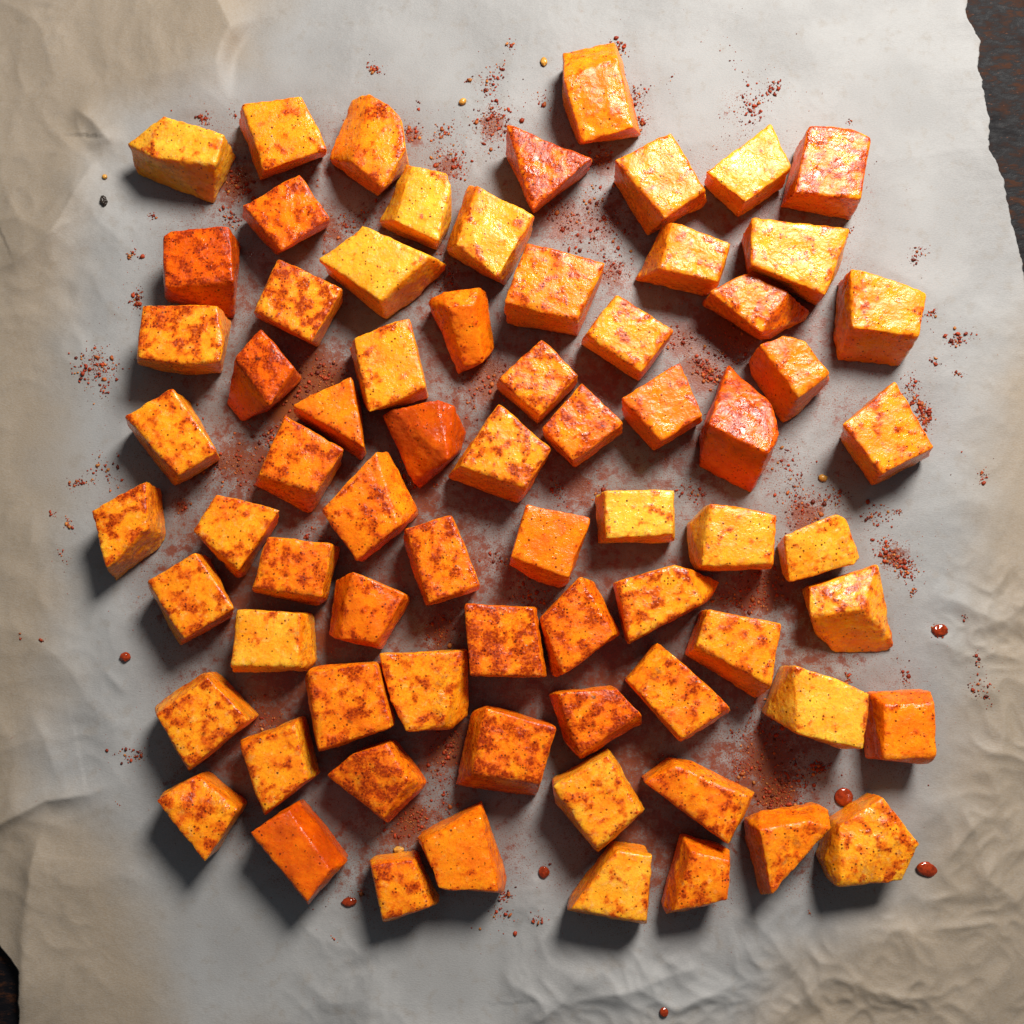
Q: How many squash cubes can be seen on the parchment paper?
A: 72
